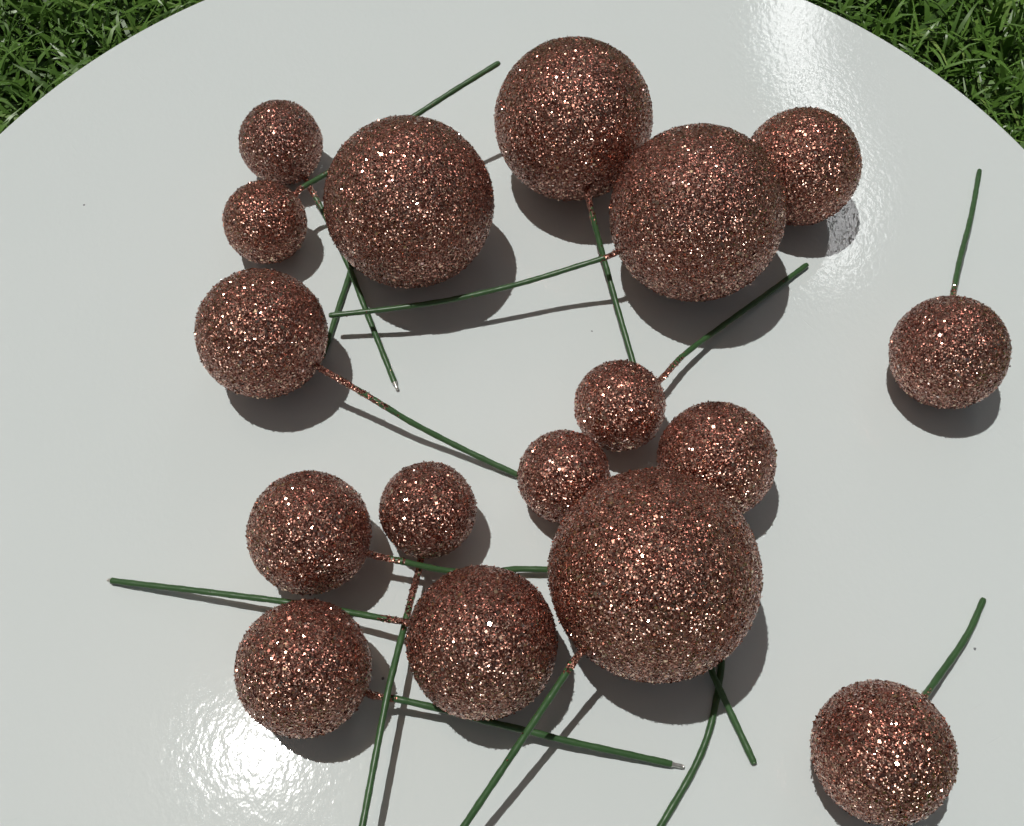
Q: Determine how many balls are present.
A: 17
